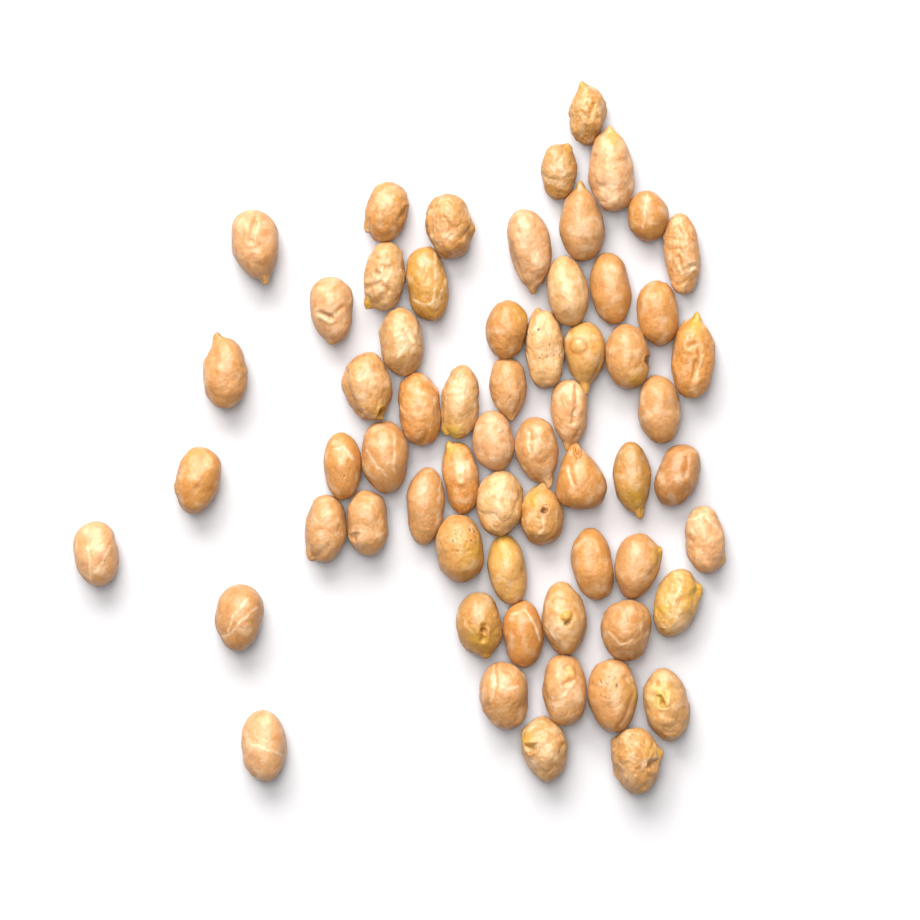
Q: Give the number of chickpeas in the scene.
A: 62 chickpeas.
